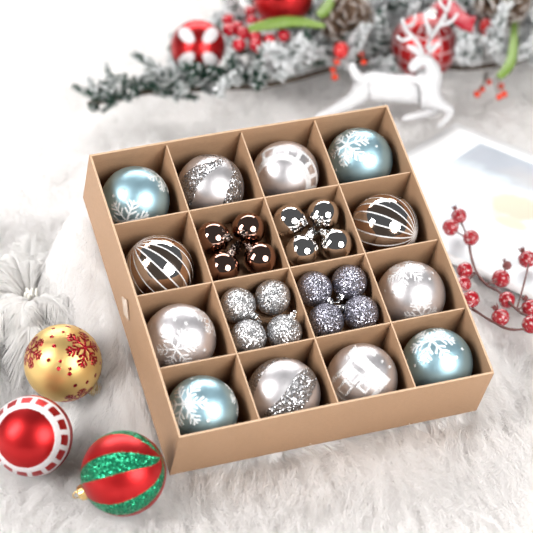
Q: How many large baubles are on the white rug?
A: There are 18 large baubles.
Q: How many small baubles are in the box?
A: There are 16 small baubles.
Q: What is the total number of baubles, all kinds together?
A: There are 34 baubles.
